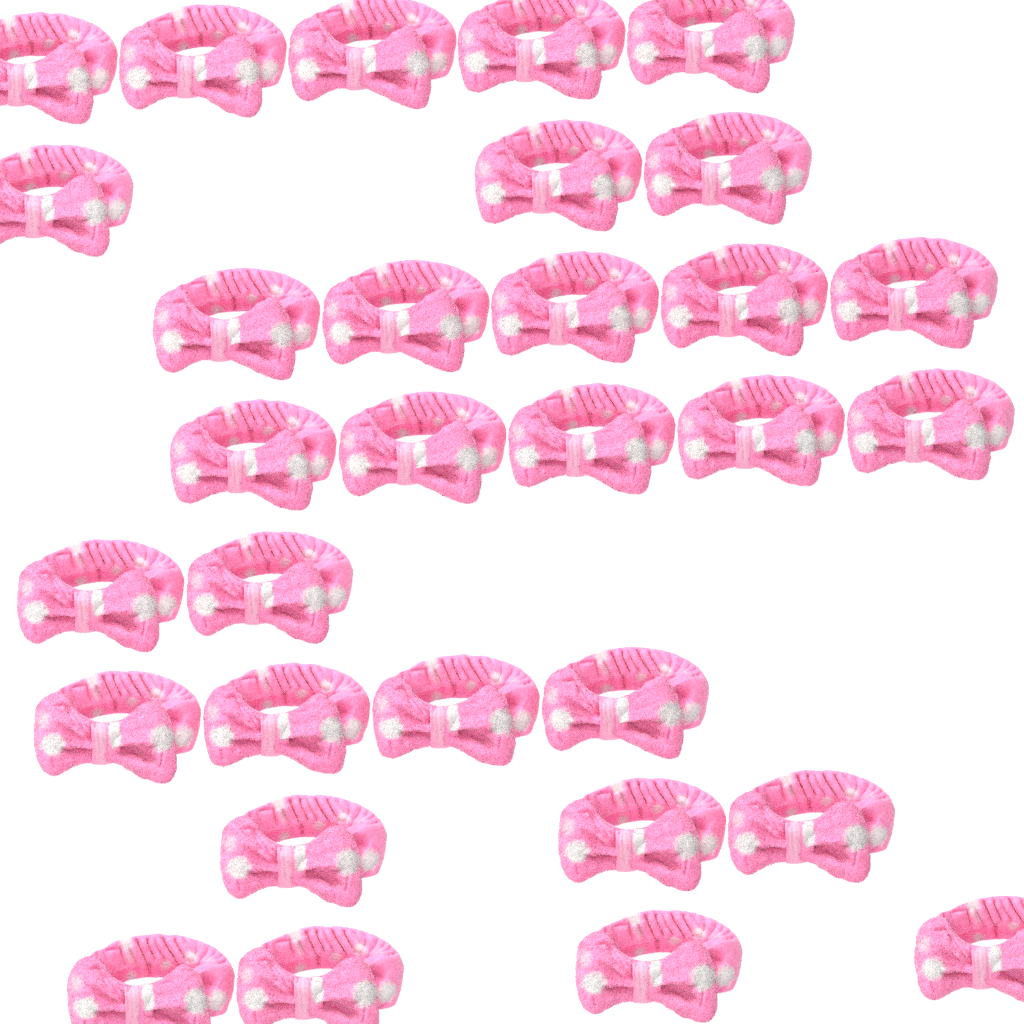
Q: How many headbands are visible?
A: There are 31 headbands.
